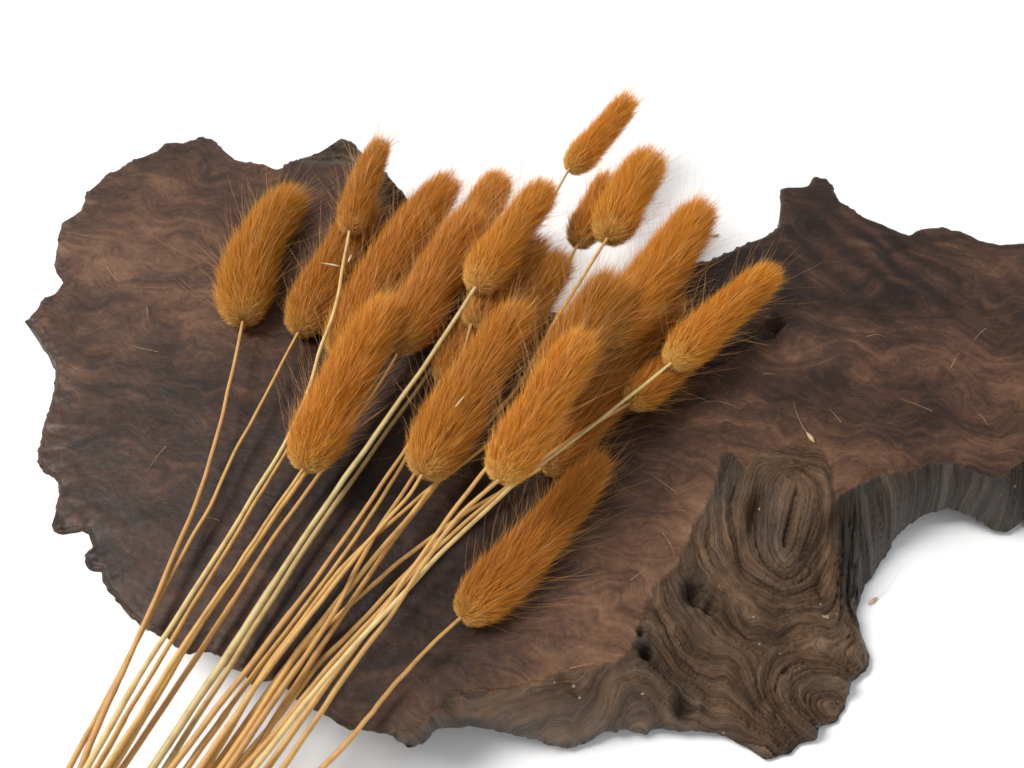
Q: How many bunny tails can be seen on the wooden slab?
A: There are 23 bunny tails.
